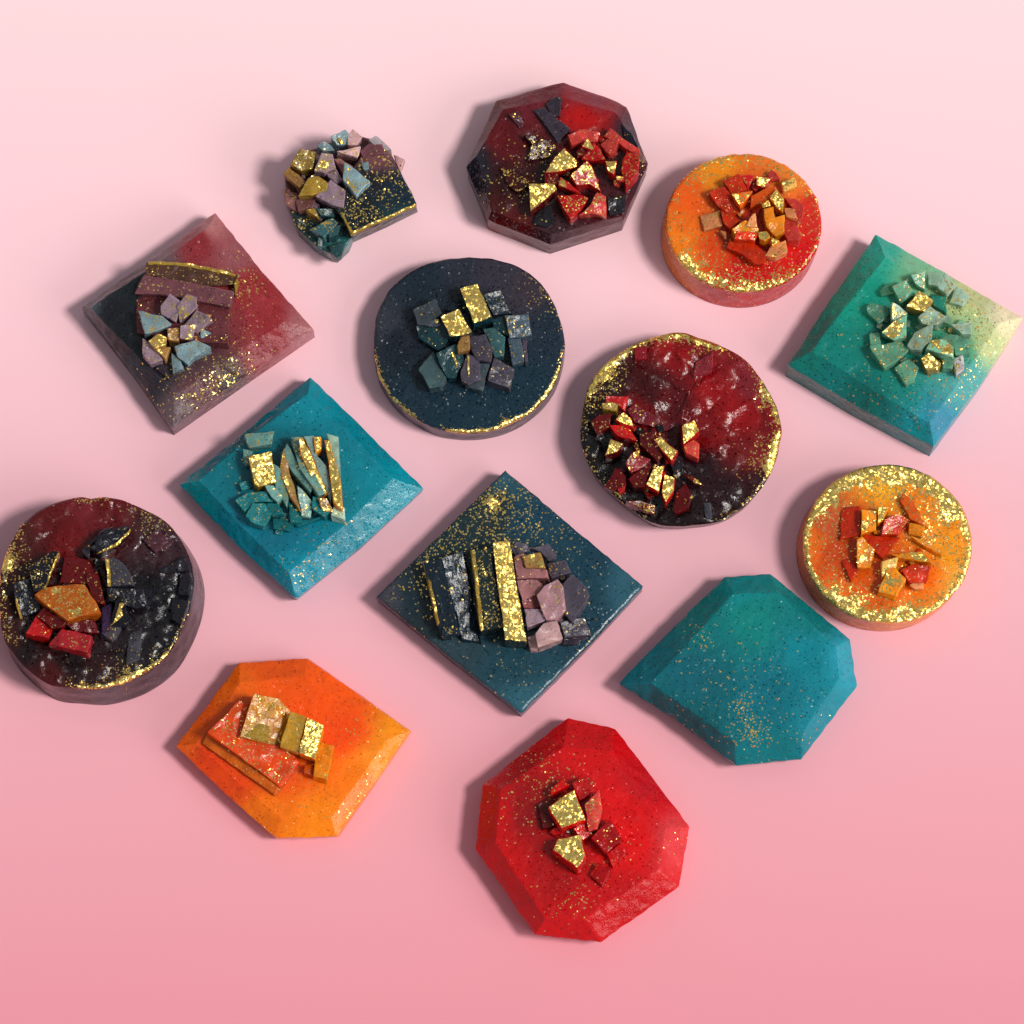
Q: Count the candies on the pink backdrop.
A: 14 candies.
